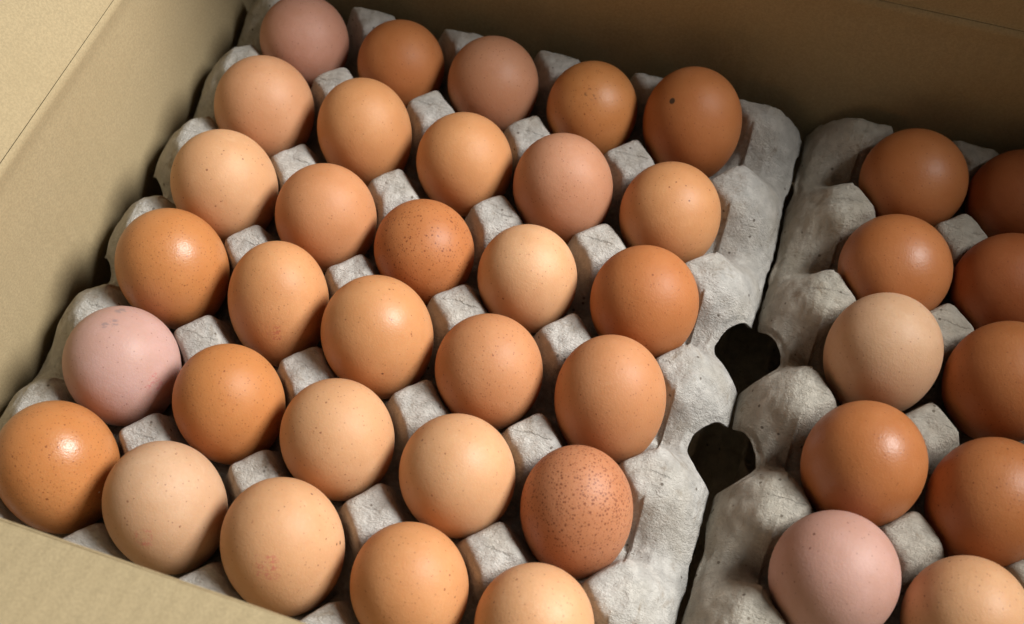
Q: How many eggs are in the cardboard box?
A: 40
